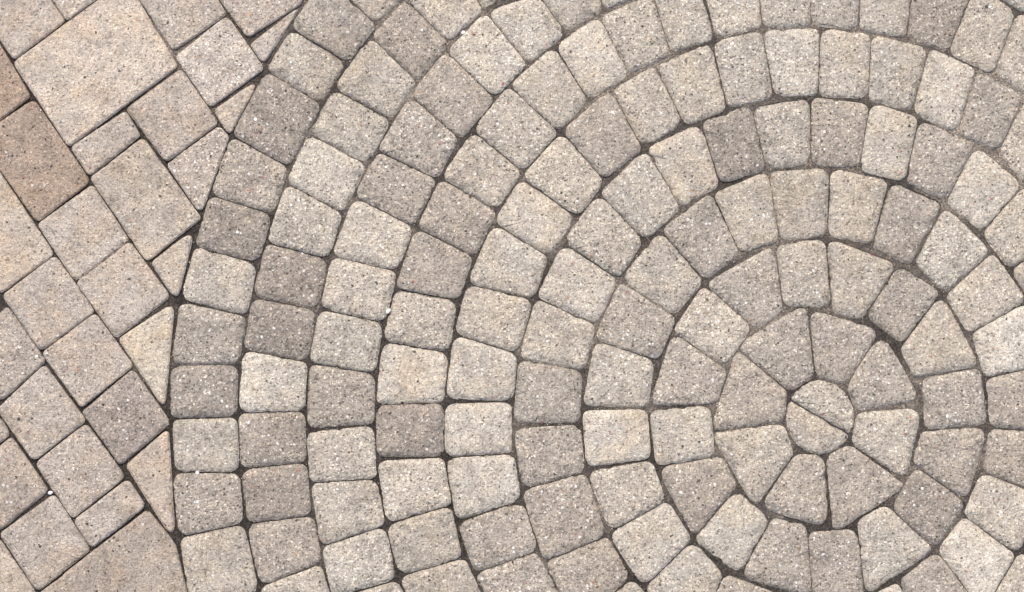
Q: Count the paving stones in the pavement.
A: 181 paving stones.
